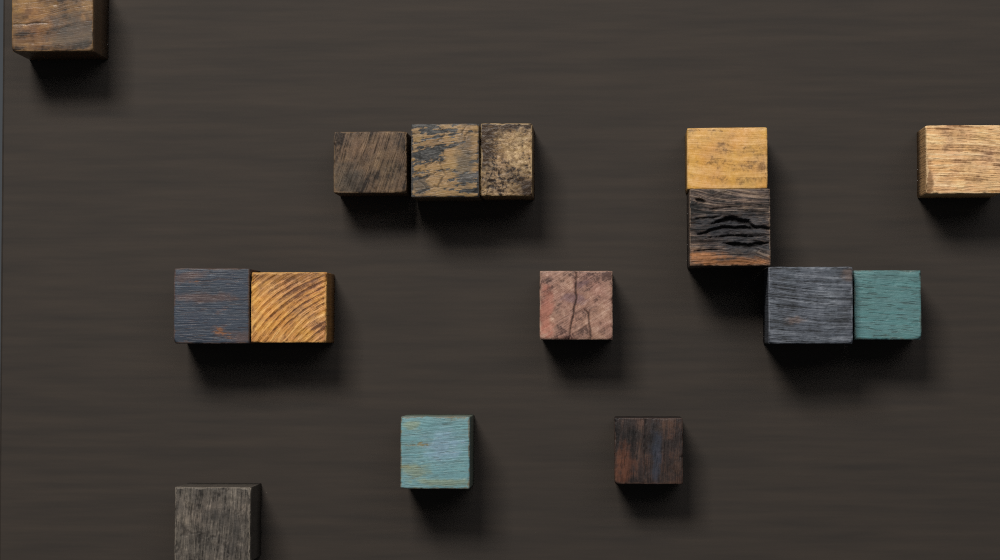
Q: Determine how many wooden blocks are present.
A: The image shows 15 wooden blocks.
